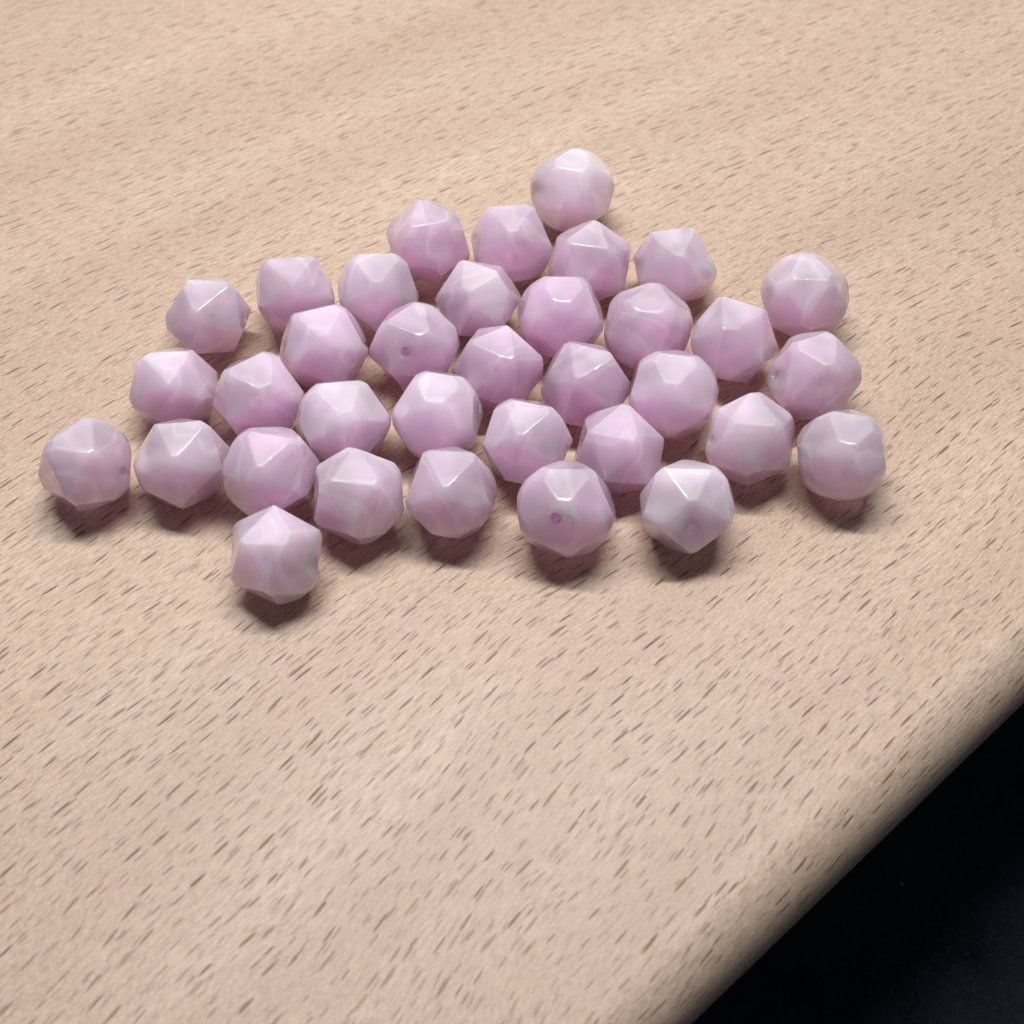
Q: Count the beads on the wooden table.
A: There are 35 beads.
